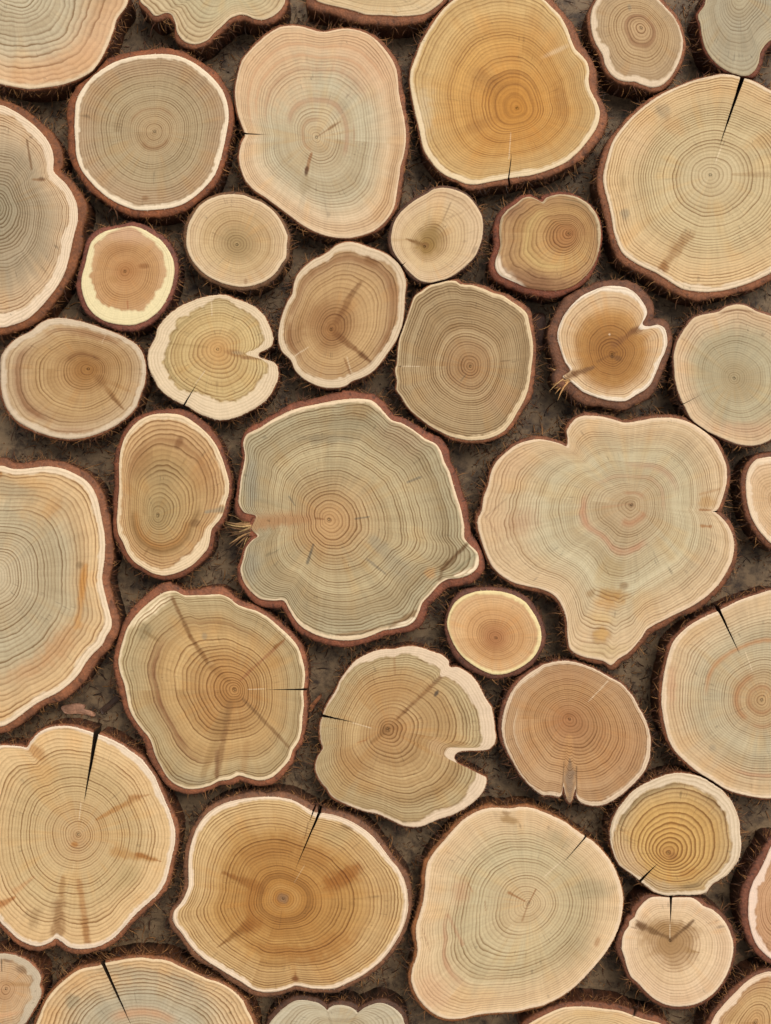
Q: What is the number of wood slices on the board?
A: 41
